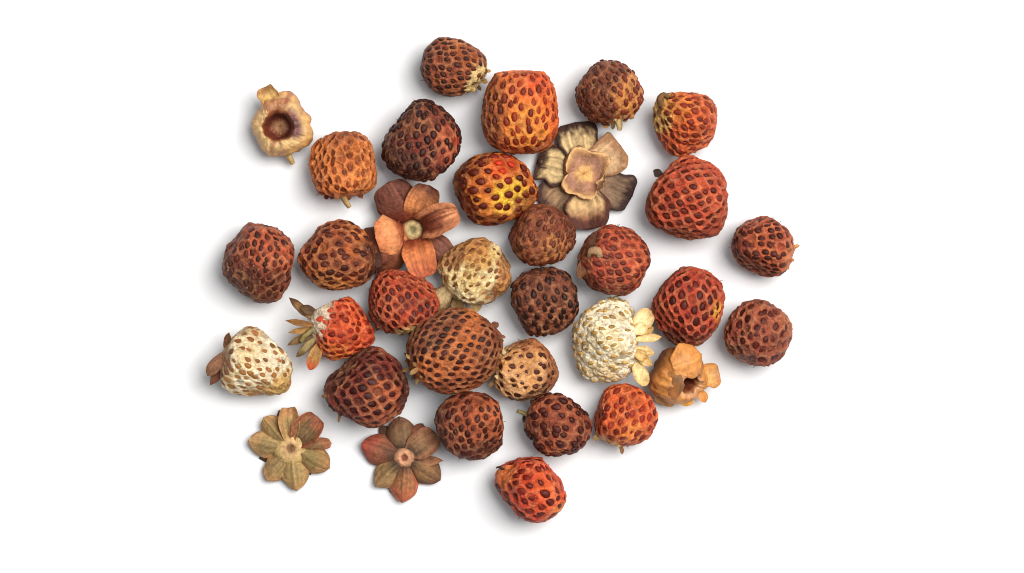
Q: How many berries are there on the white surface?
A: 28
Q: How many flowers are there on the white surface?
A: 4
